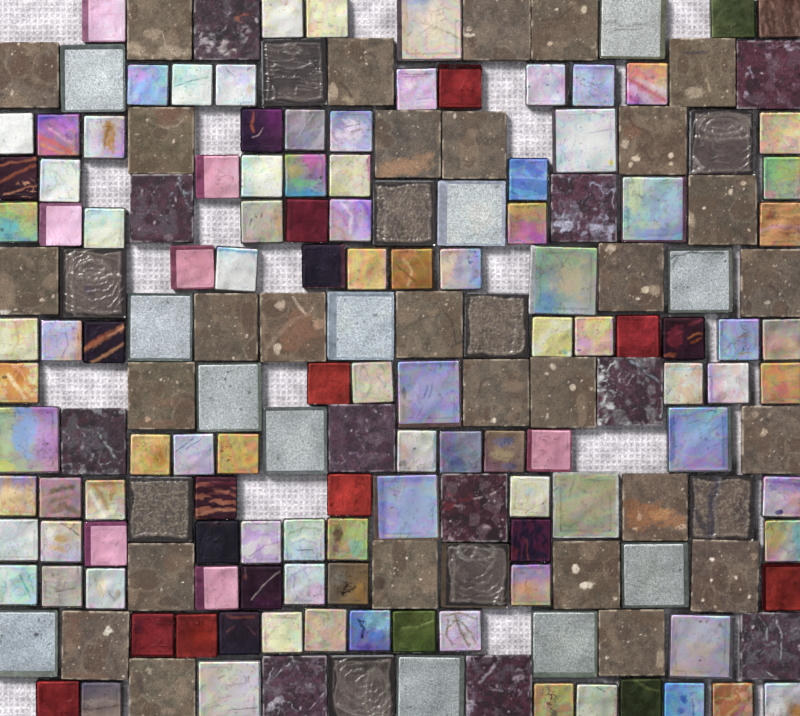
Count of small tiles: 105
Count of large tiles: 72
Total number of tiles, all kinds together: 177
